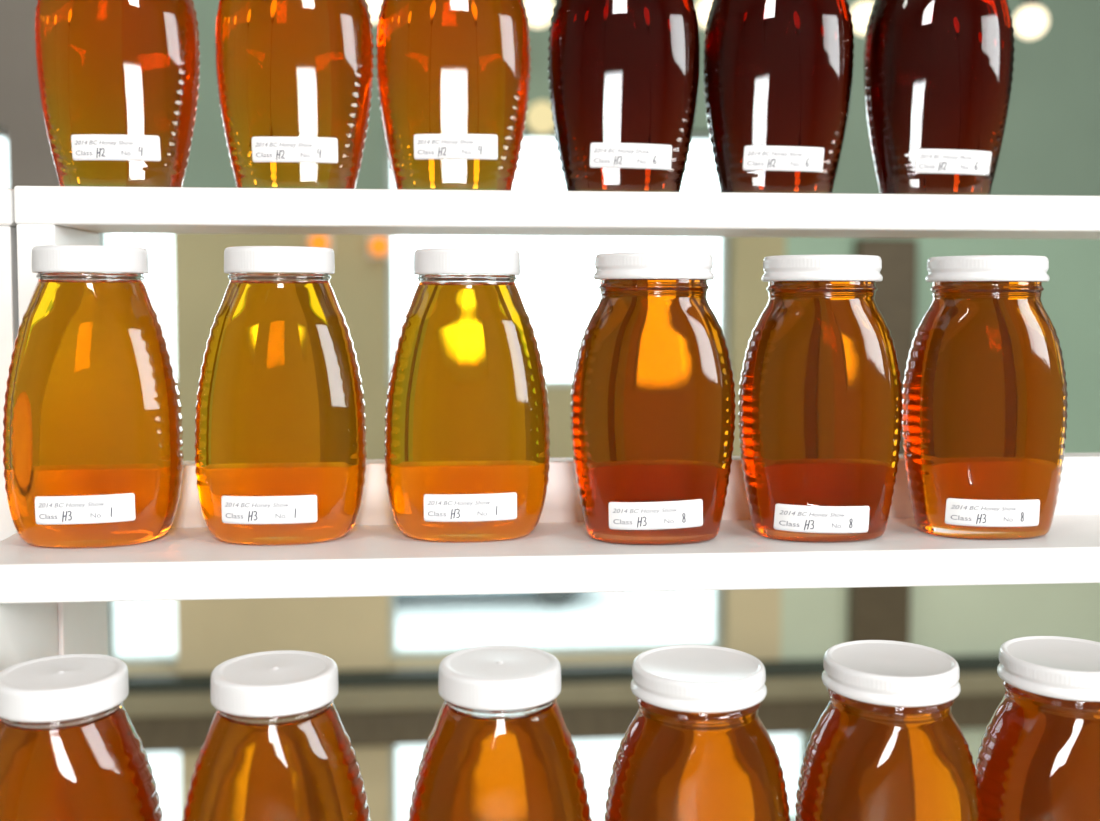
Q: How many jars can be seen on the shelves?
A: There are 18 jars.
